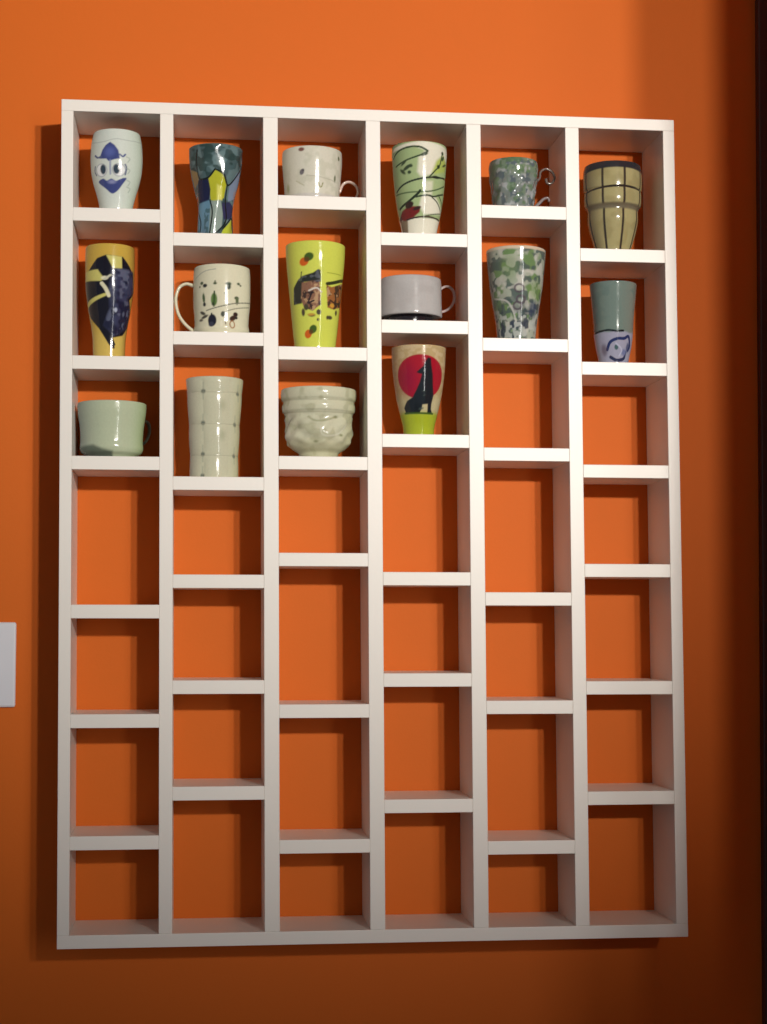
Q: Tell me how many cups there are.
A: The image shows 16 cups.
